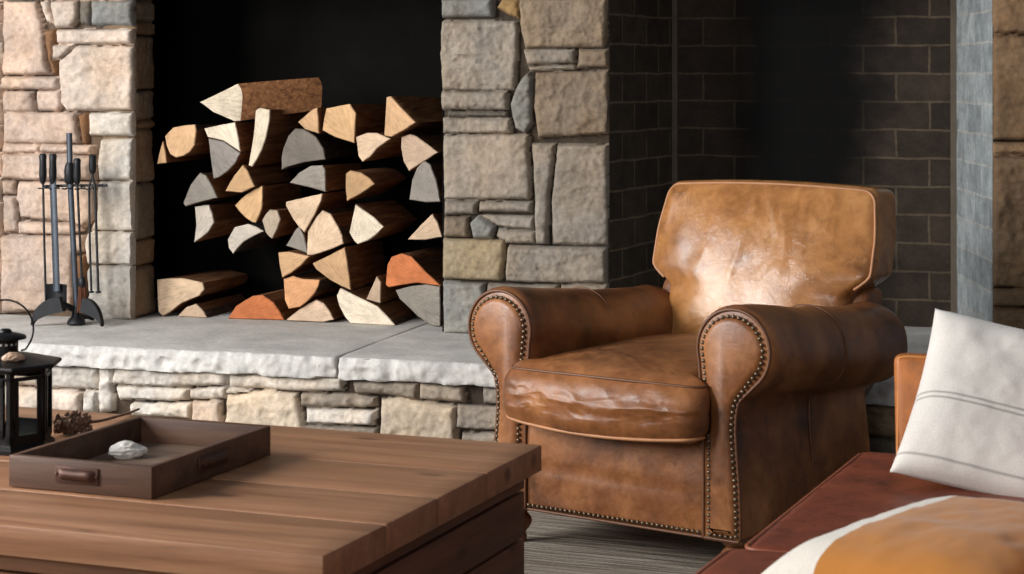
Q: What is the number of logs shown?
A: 37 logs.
